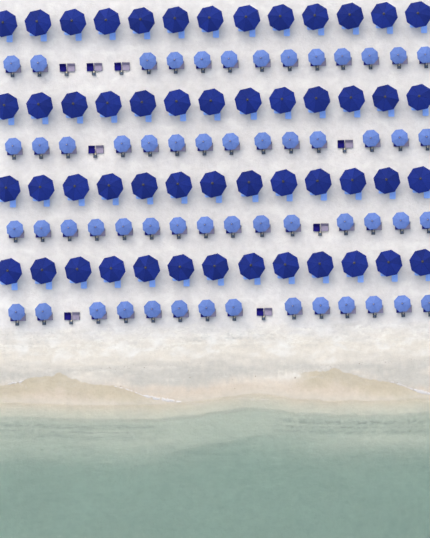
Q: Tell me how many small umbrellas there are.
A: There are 56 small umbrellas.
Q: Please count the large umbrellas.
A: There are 52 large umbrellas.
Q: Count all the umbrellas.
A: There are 108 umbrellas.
